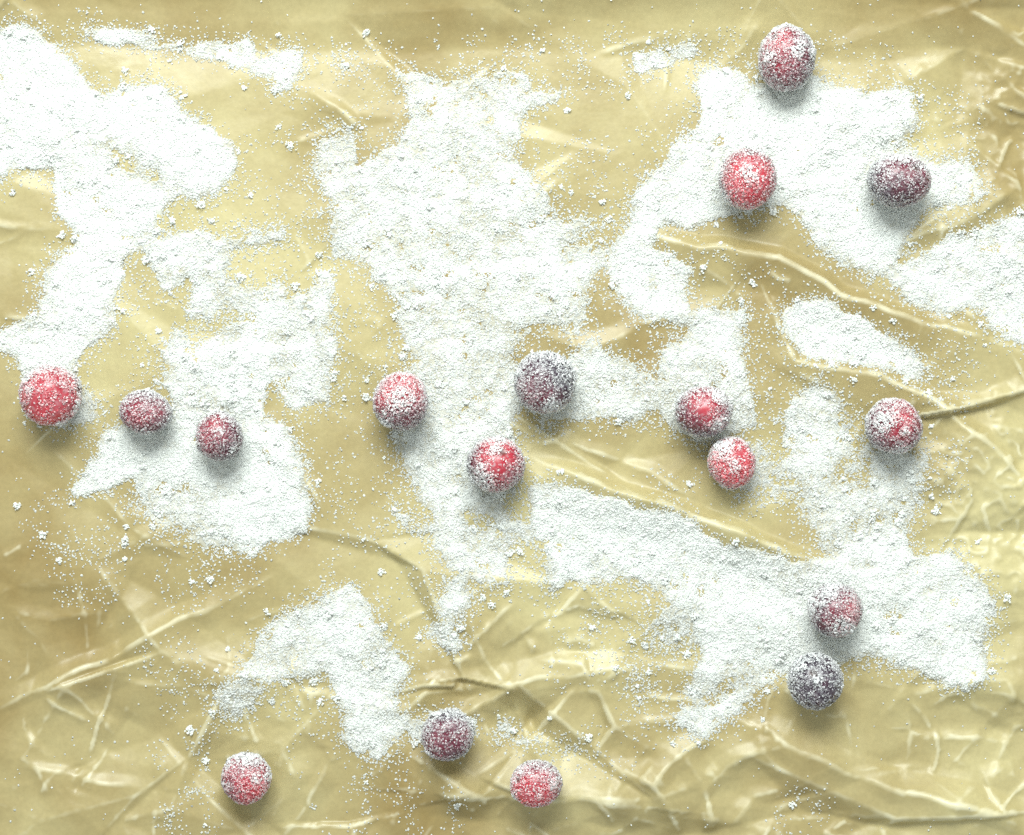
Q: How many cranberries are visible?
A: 17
